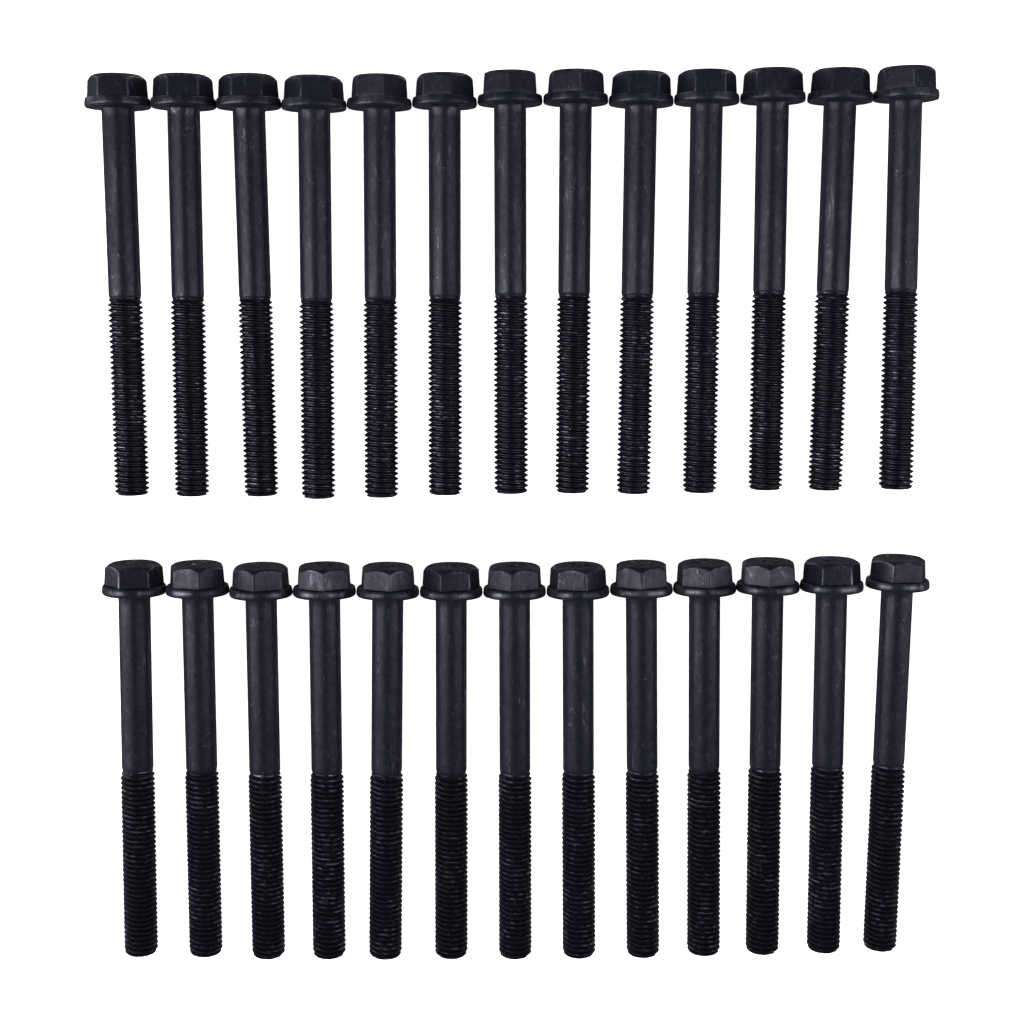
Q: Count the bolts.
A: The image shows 26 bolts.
